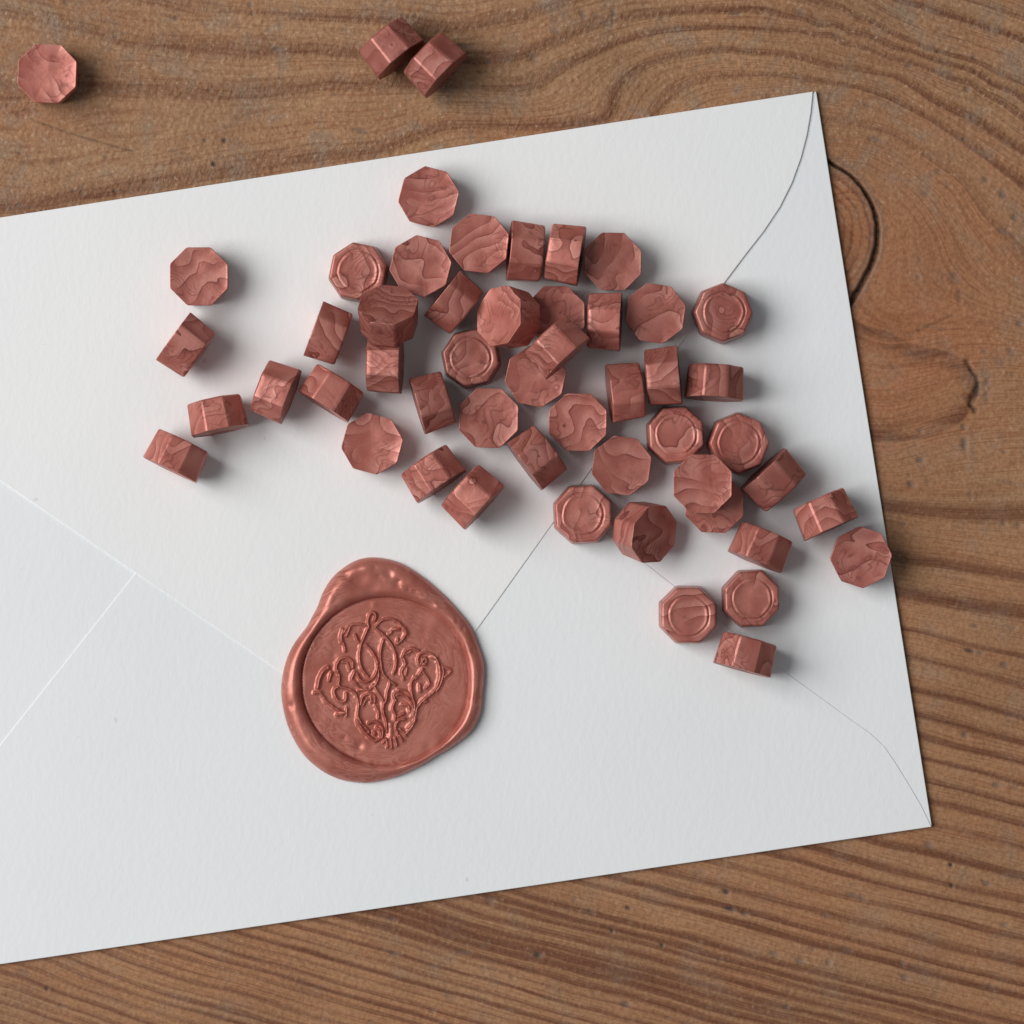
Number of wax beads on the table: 52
